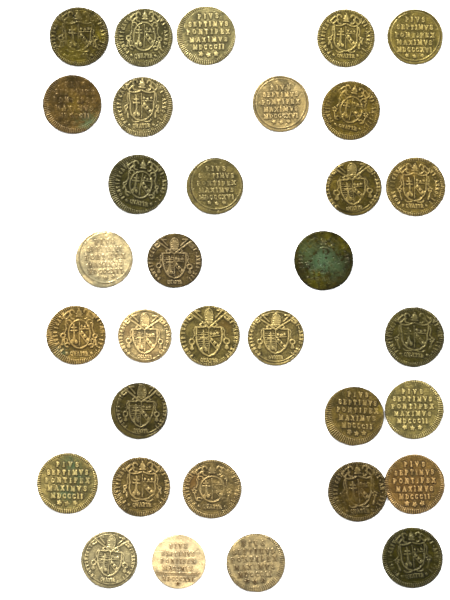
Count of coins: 33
